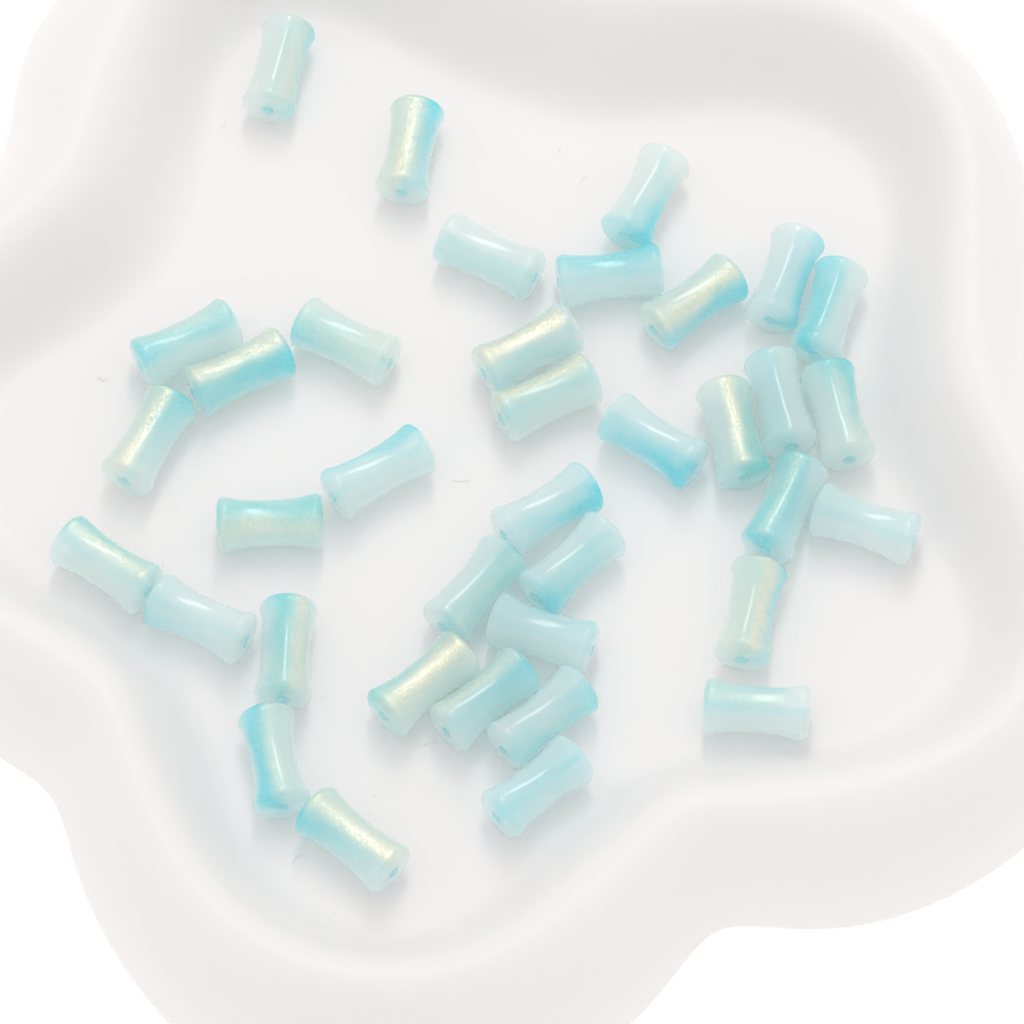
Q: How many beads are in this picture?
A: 37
